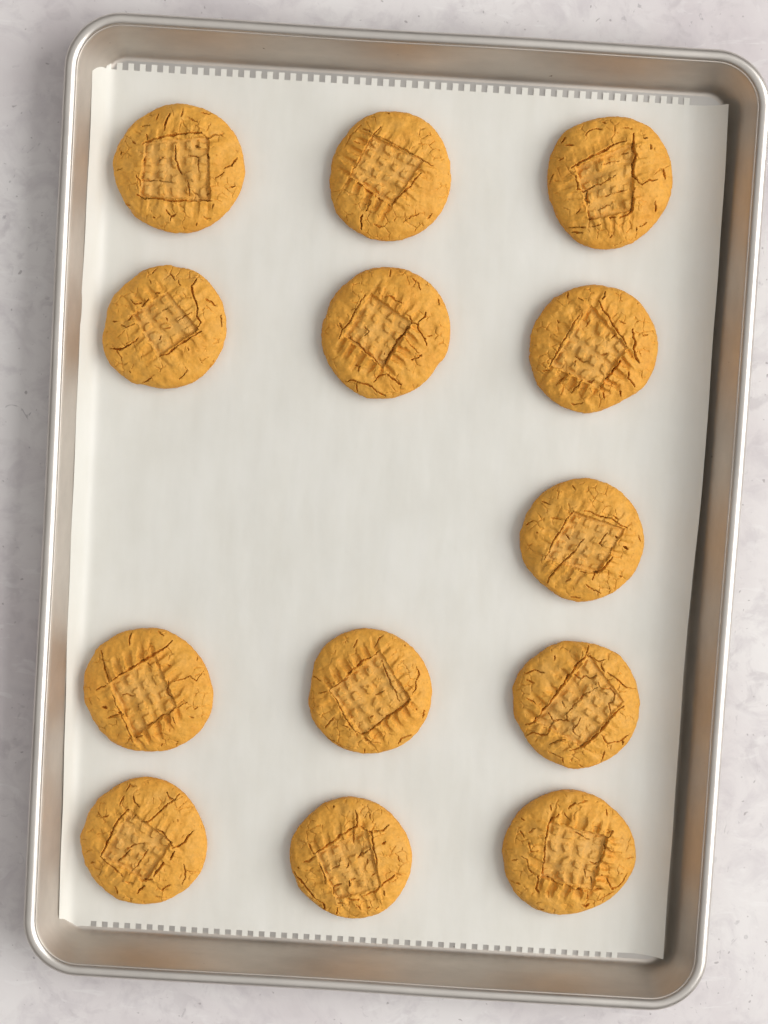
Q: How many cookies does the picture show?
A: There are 13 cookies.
